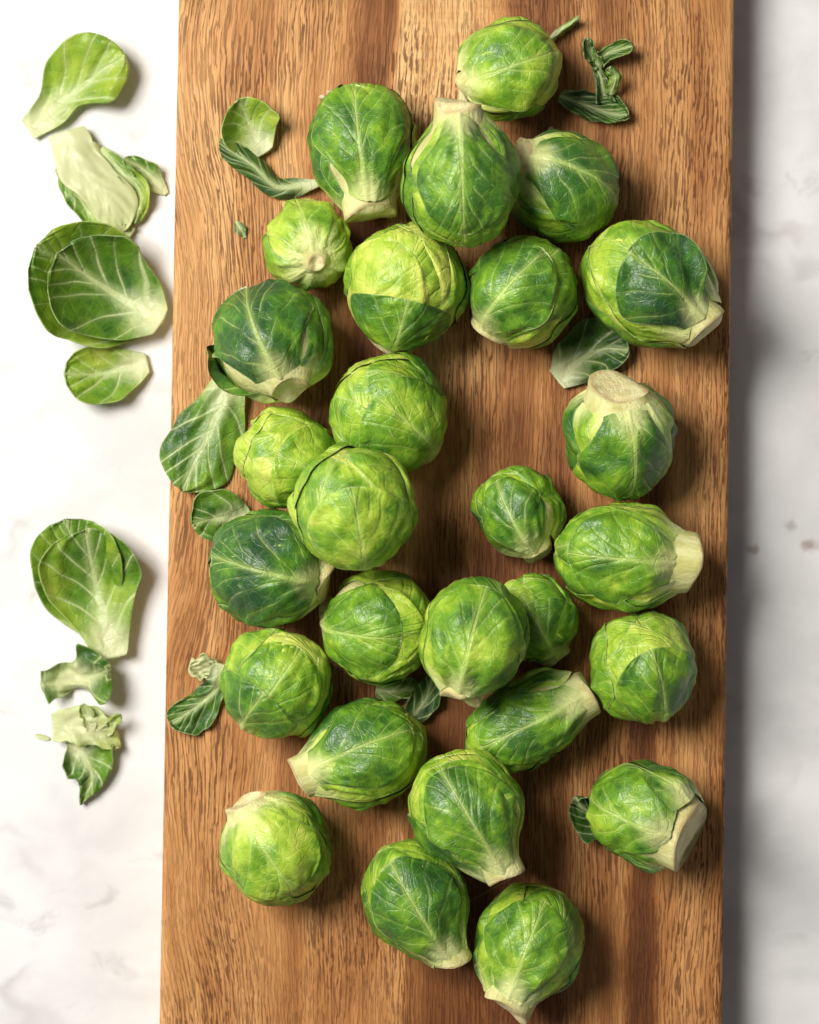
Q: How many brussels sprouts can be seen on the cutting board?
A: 28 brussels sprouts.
